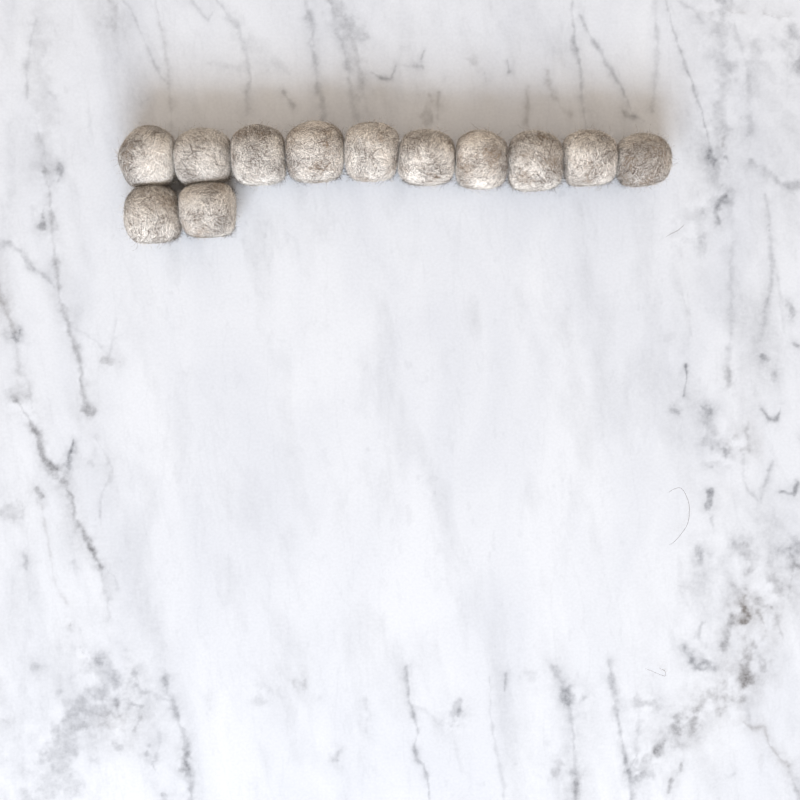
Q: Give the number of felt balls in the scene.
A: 12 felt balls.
